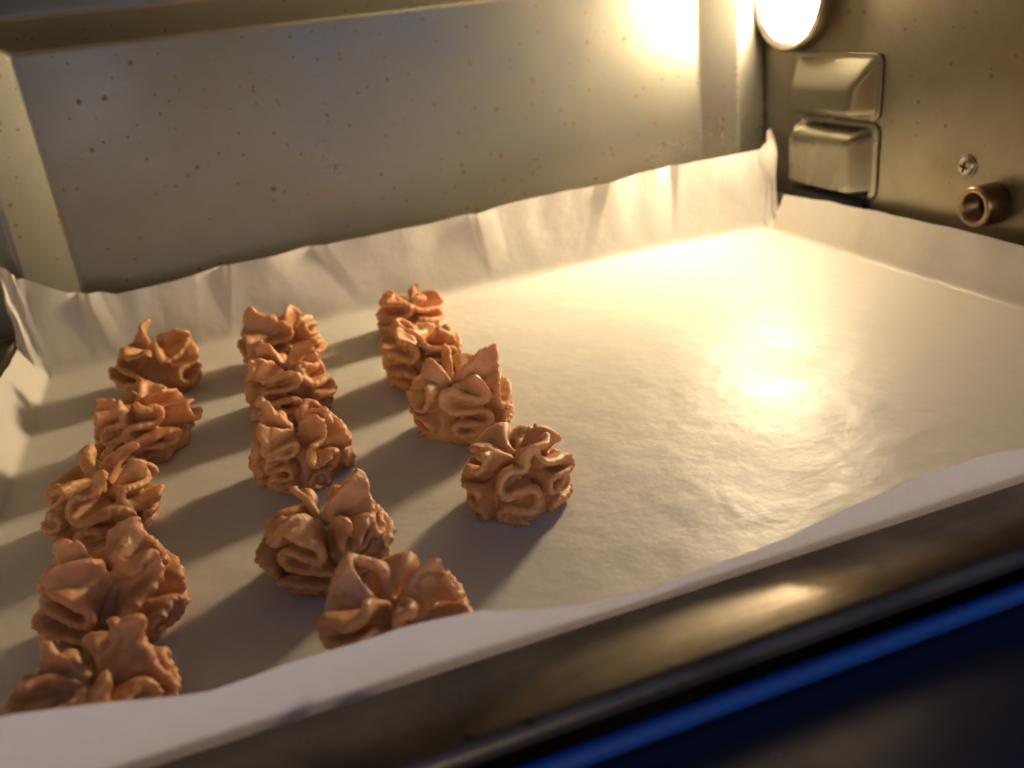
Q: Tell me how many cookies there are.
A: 14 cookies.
